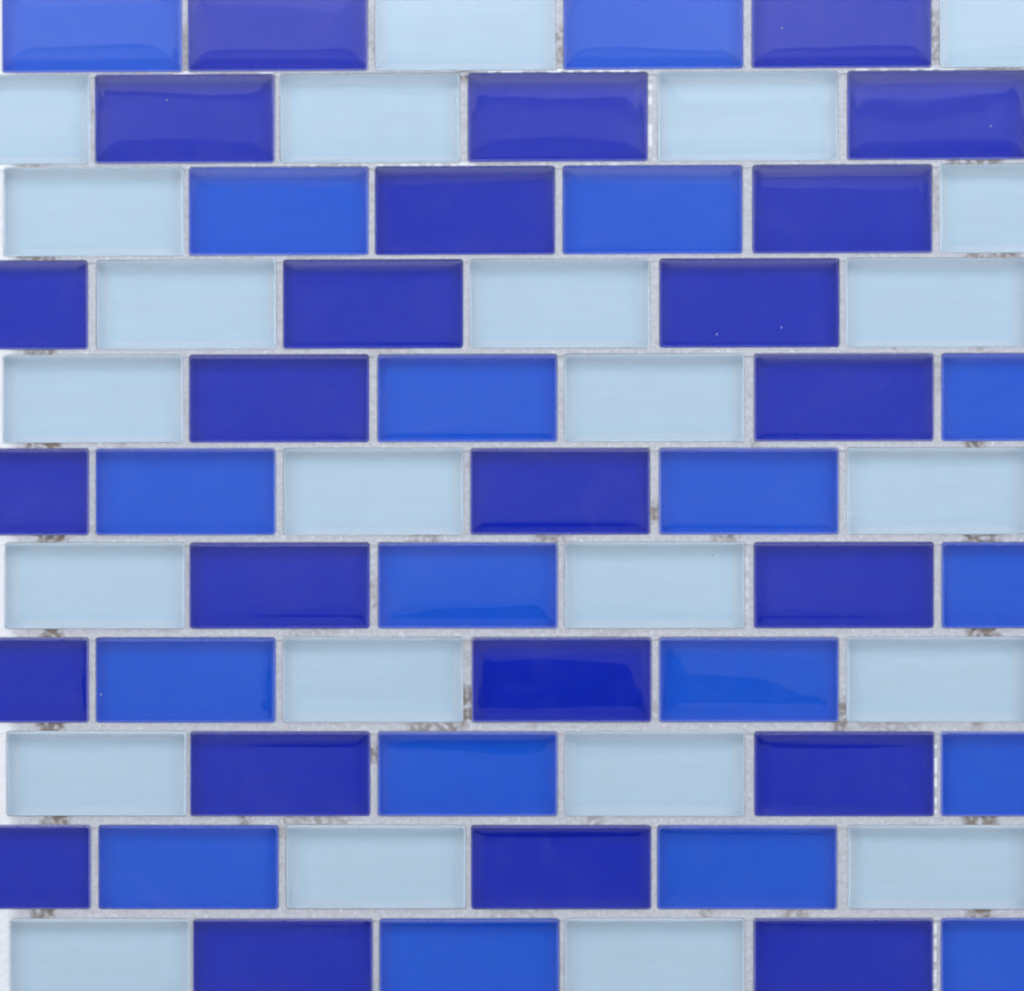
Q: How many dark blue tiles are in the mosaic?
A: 24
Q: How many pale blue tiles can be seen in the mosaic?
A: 24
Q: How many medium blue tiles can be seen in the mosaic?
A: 18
